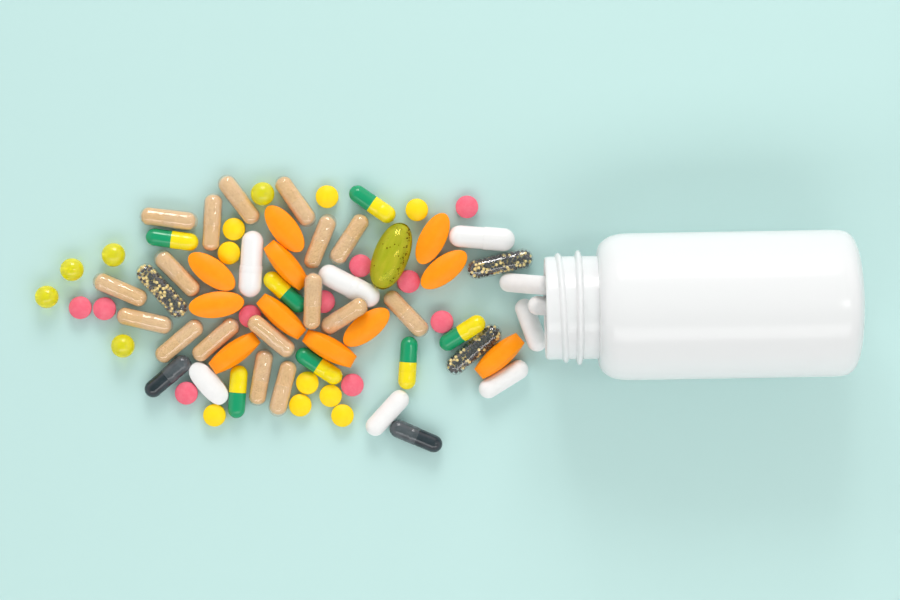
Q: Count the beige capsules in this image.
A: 17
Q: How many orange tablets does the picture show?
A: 11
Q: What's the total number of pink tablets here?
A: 10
